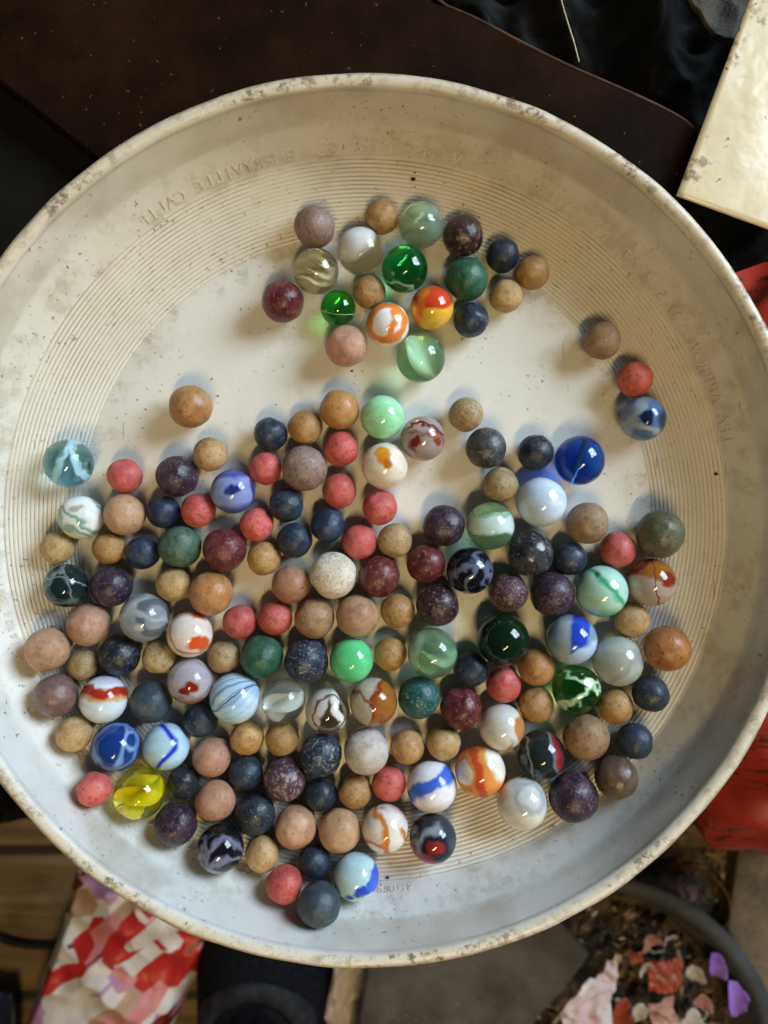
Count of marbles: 163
